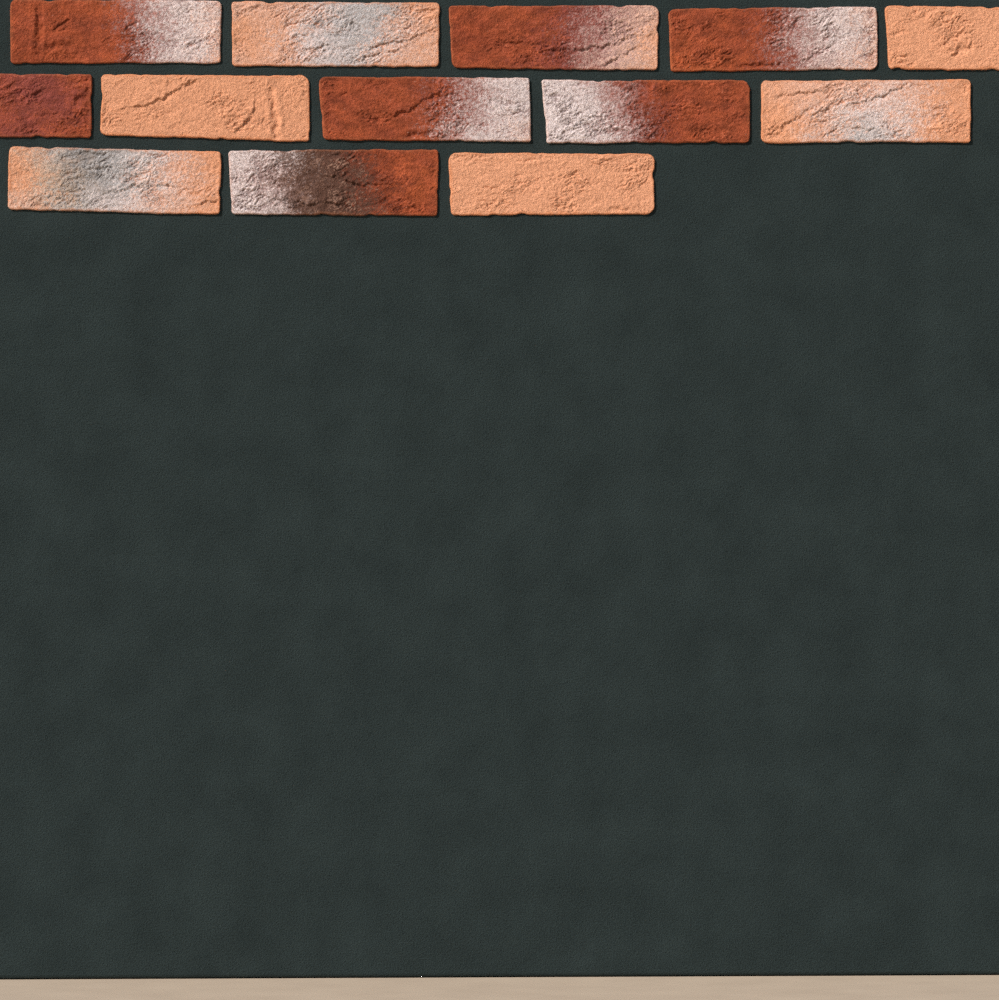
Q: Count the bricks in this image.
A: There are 13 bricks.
